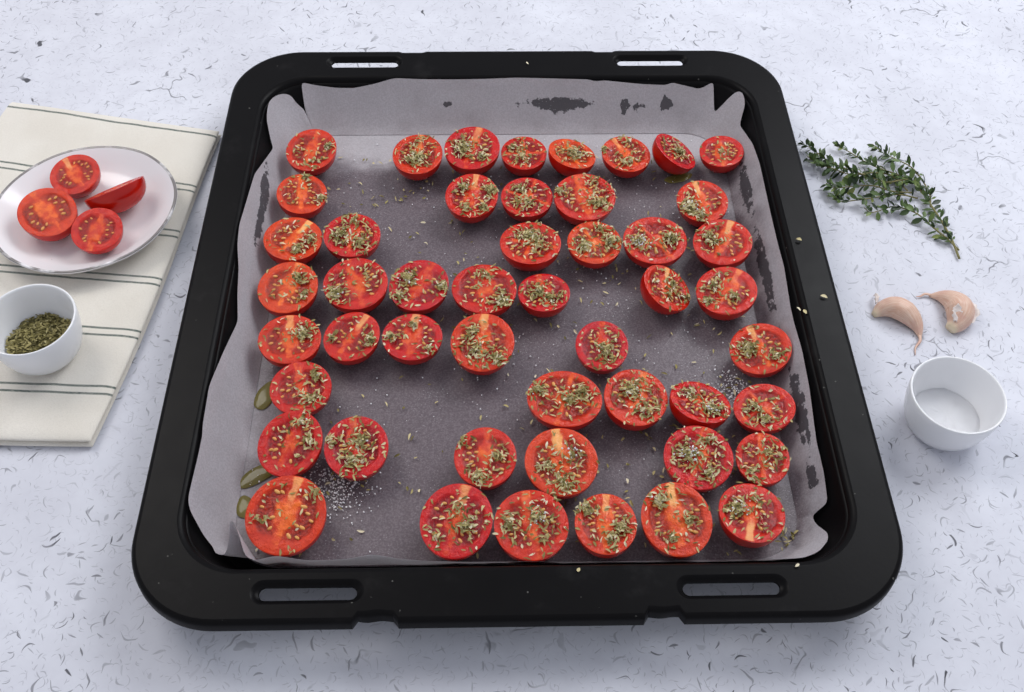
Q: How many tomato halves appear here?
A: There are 53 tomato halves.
